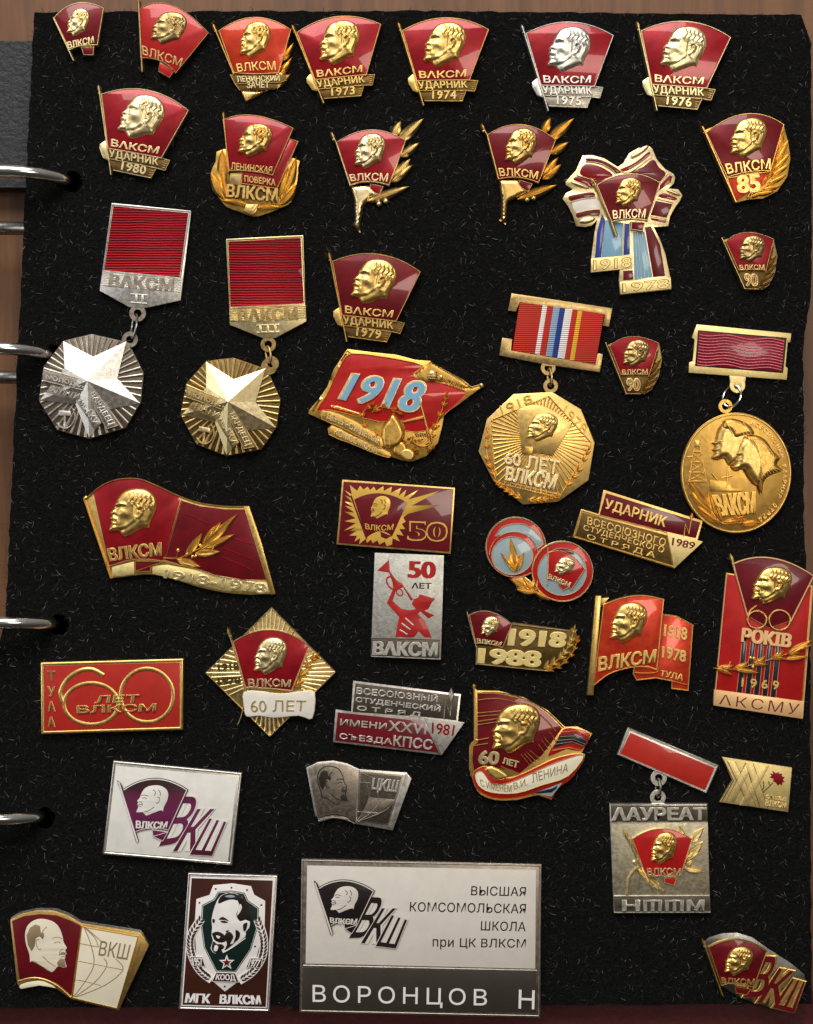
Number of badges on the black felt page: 41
